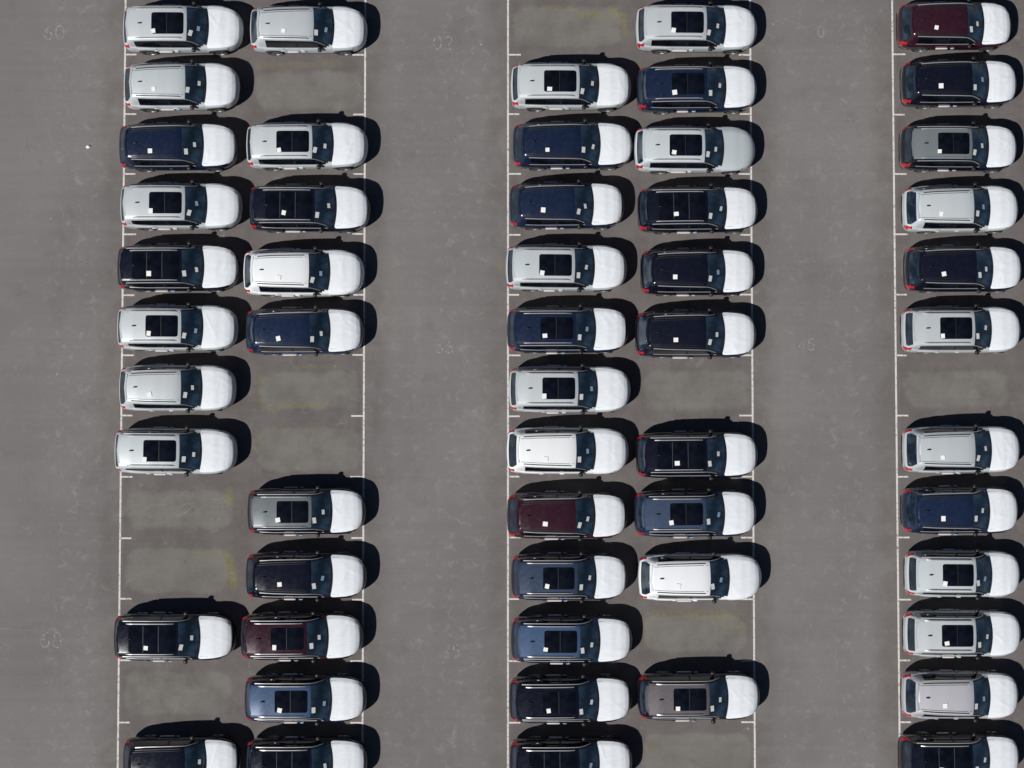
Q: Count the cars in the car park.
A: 54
